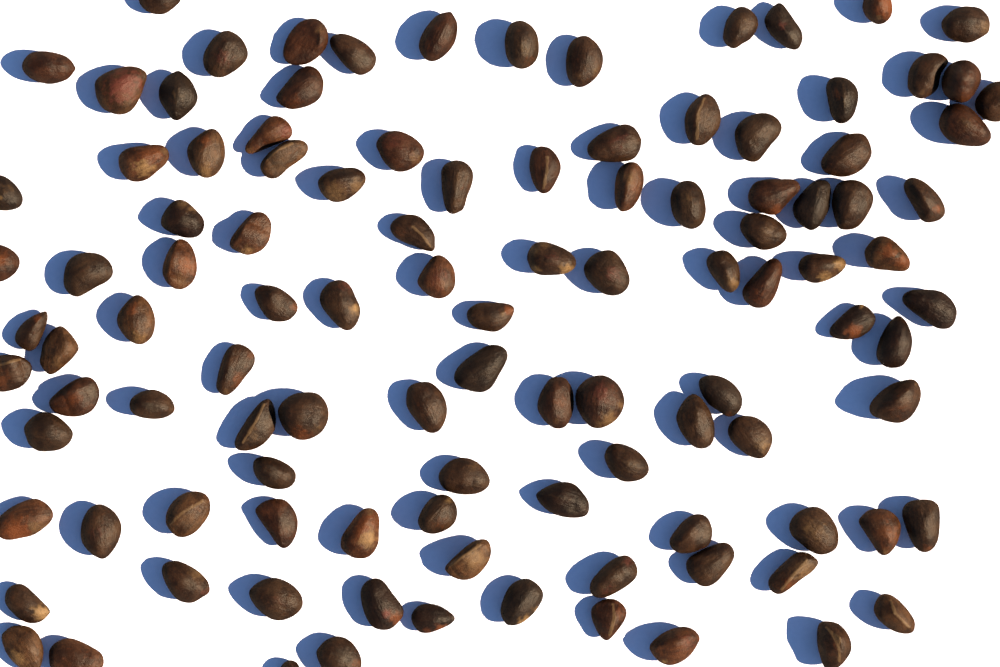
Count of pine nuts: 109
